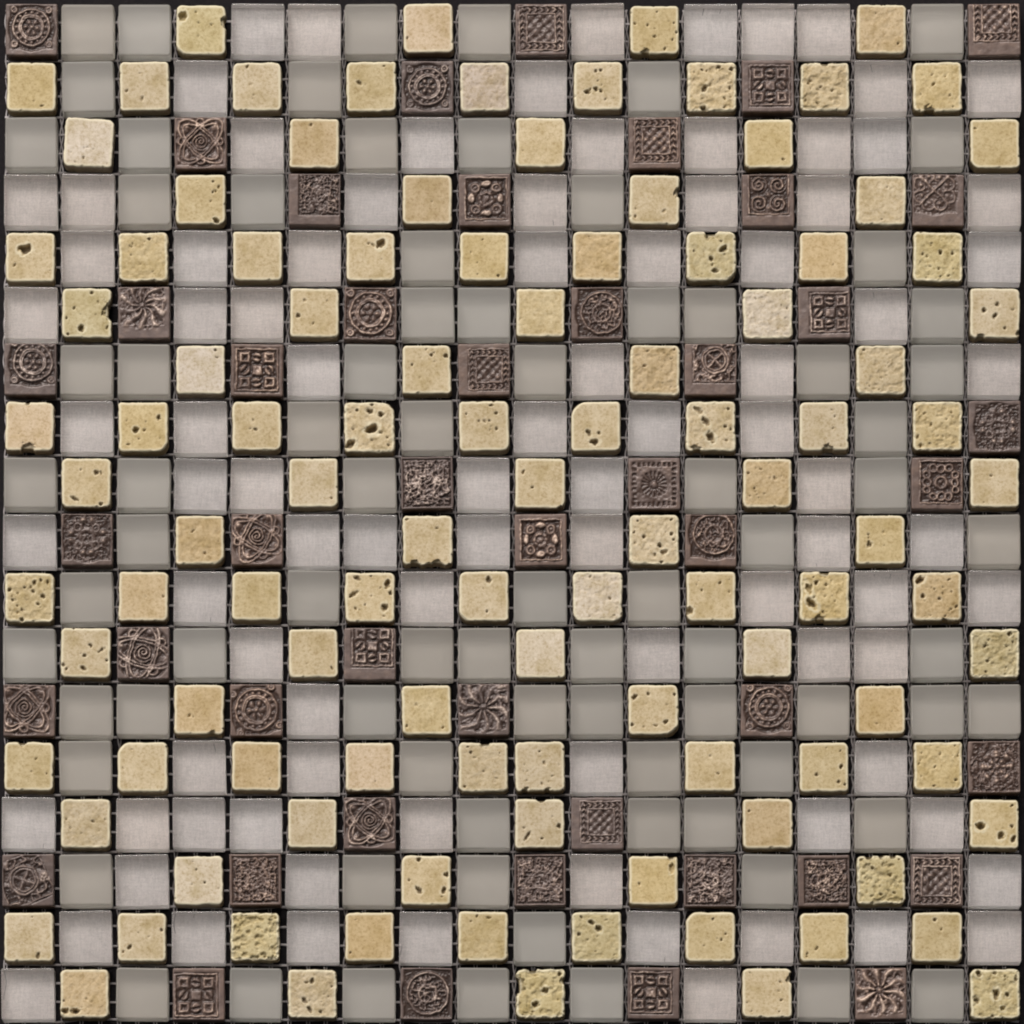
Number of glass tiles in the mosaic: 170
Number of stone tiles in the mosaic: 108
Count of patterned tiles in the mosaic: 46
